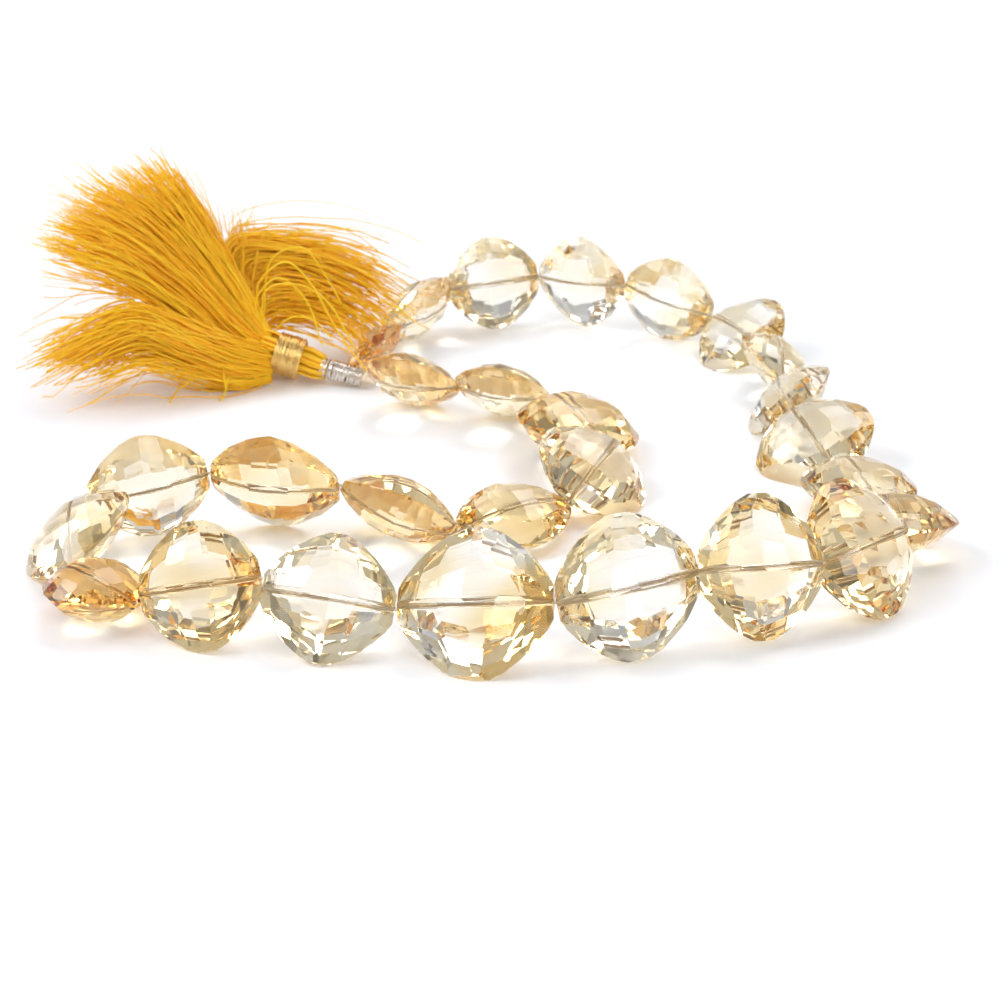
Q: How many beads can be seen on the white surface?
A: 27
